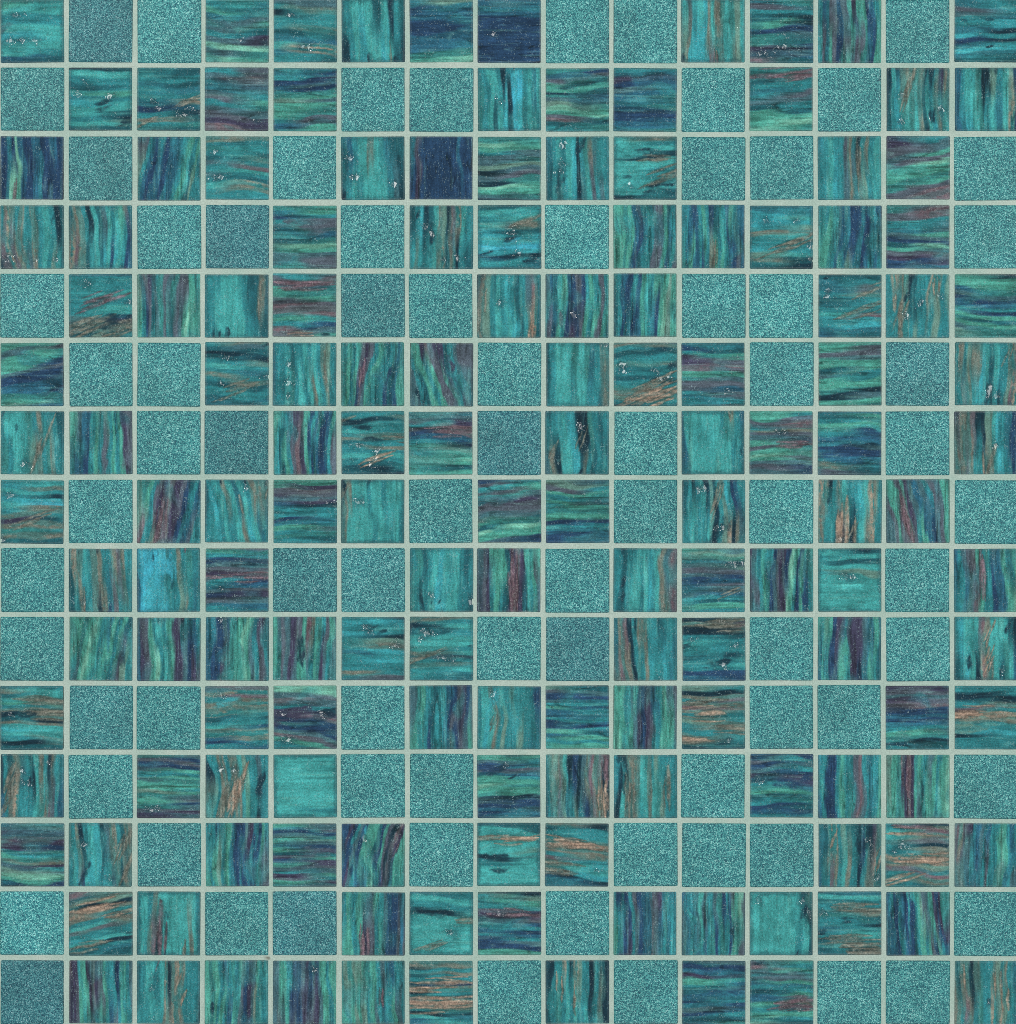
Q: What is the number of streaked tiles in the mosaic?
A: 150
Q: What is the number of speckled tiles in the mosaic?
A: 75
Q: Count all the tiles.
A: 225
